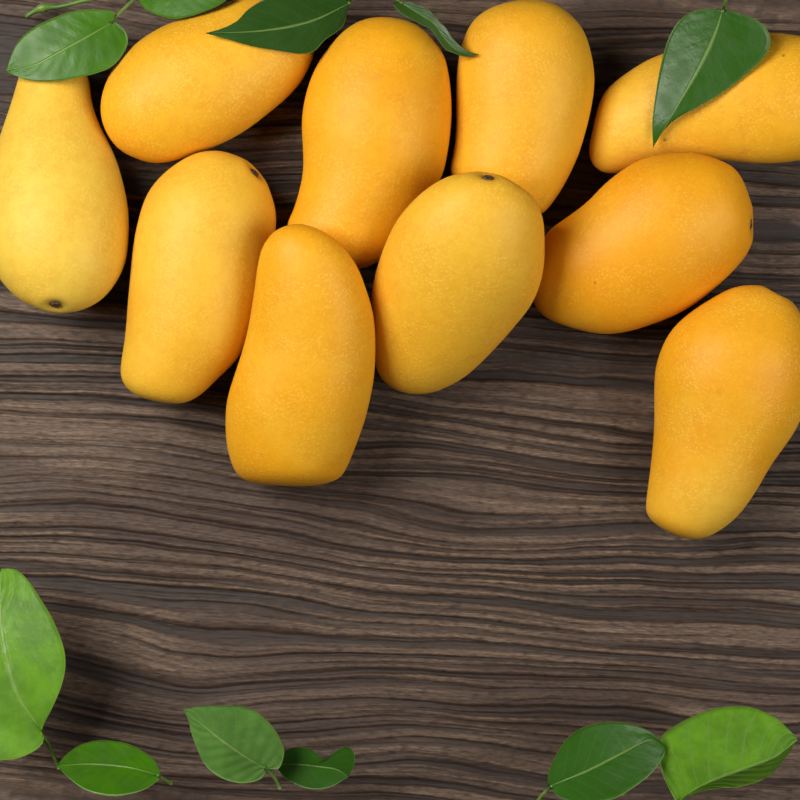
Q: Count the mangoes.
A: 10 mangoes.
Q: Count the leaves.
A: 11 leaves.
